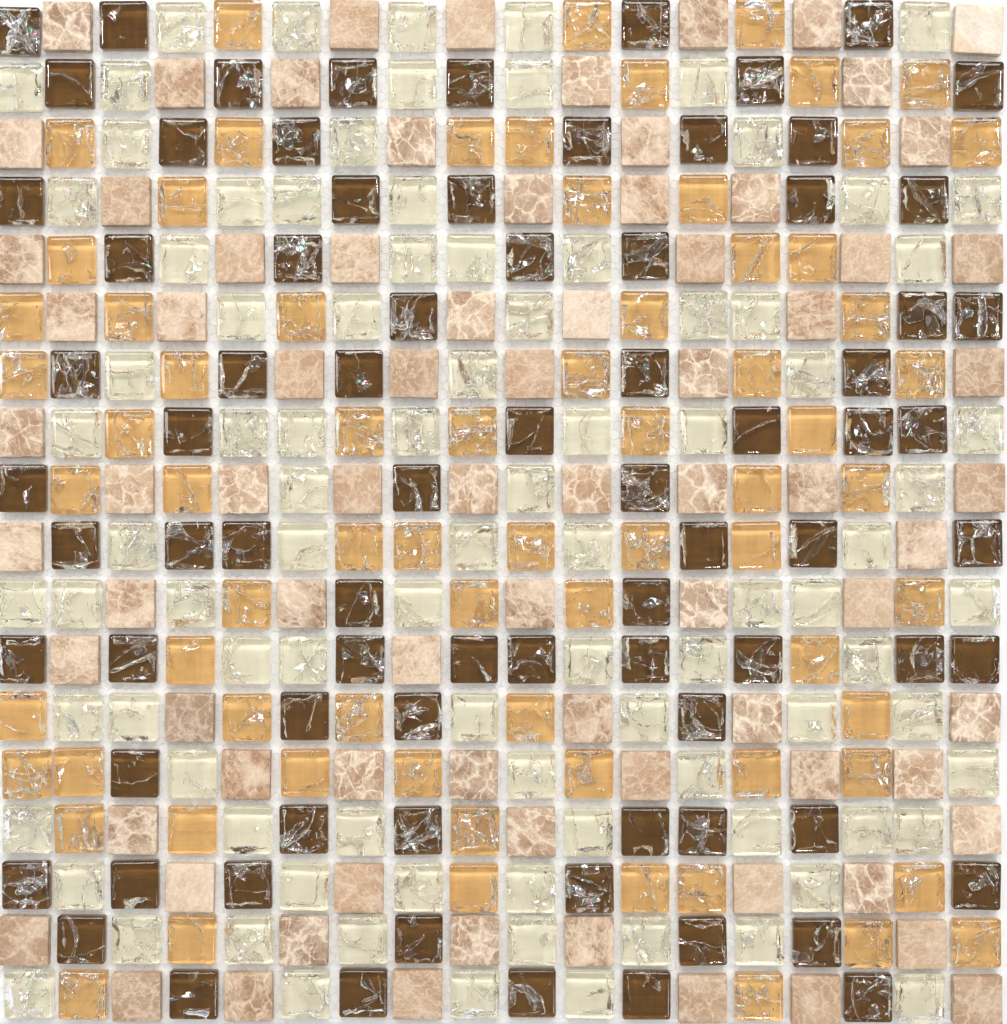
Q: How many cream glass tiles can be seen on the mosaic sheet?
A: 92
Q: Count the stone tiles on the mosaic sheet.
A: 80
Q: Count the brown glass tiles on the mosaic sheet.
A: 80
